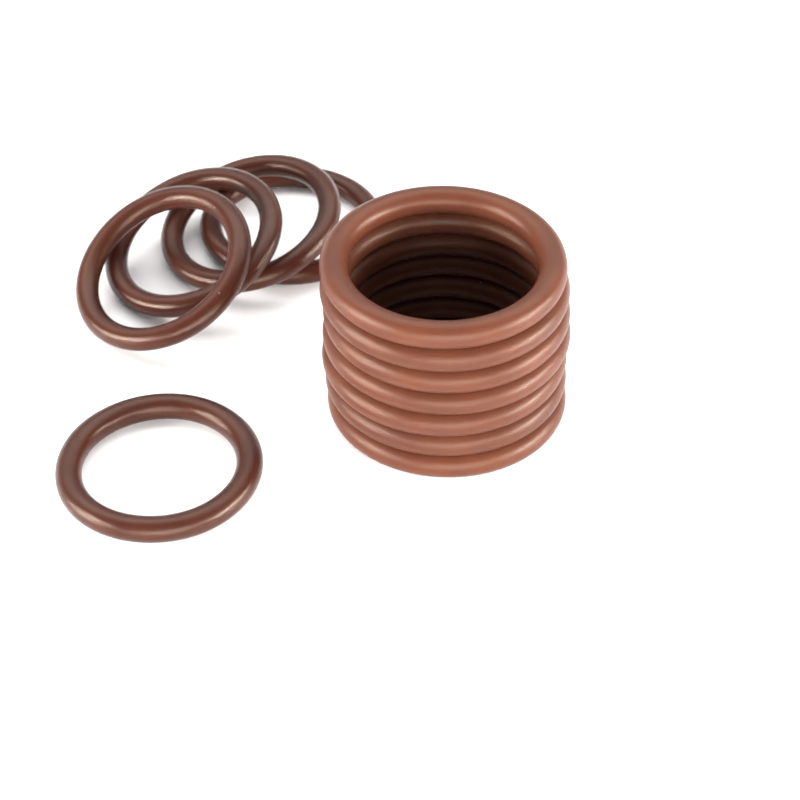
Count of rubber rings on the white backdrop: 12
